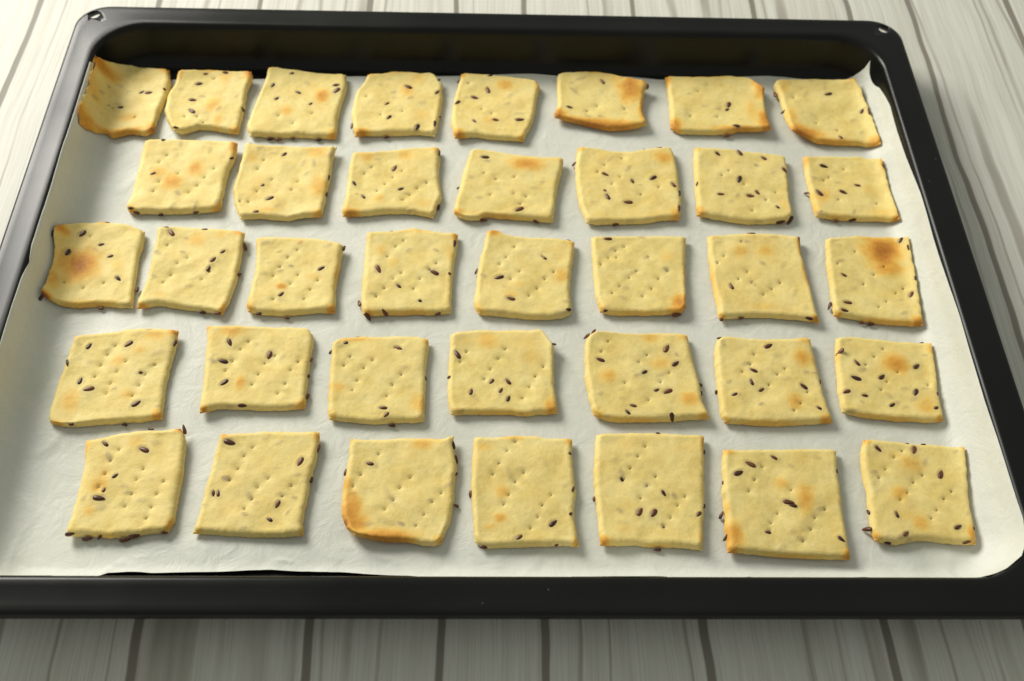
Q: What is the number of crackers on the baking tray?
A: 37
